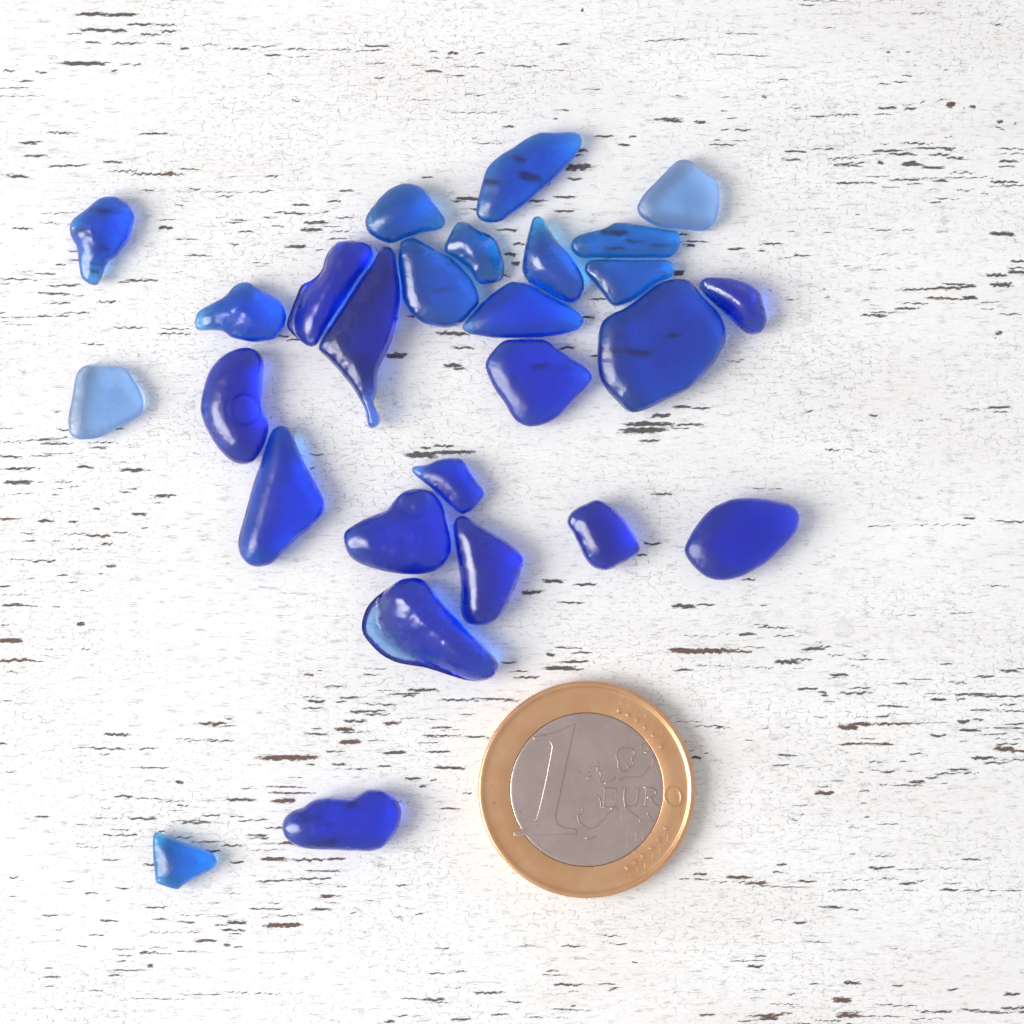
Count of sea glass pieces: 27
